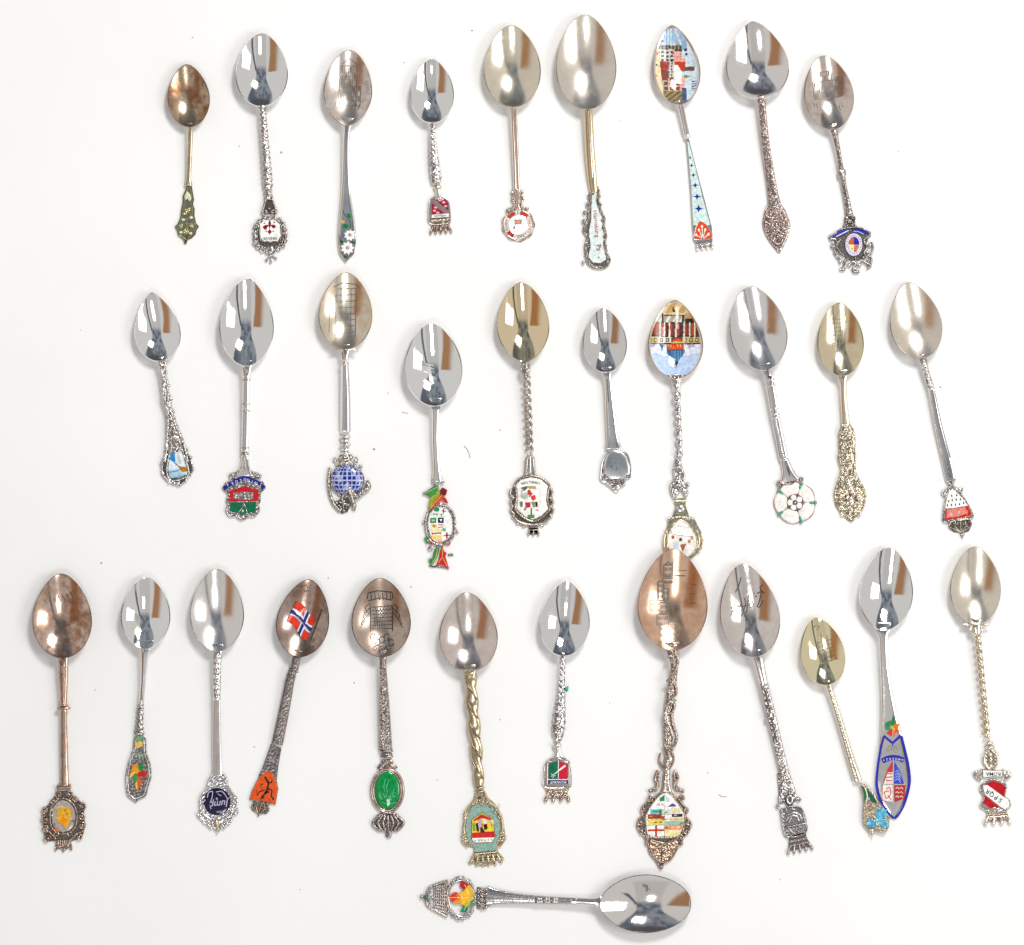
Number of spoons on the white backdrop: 32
